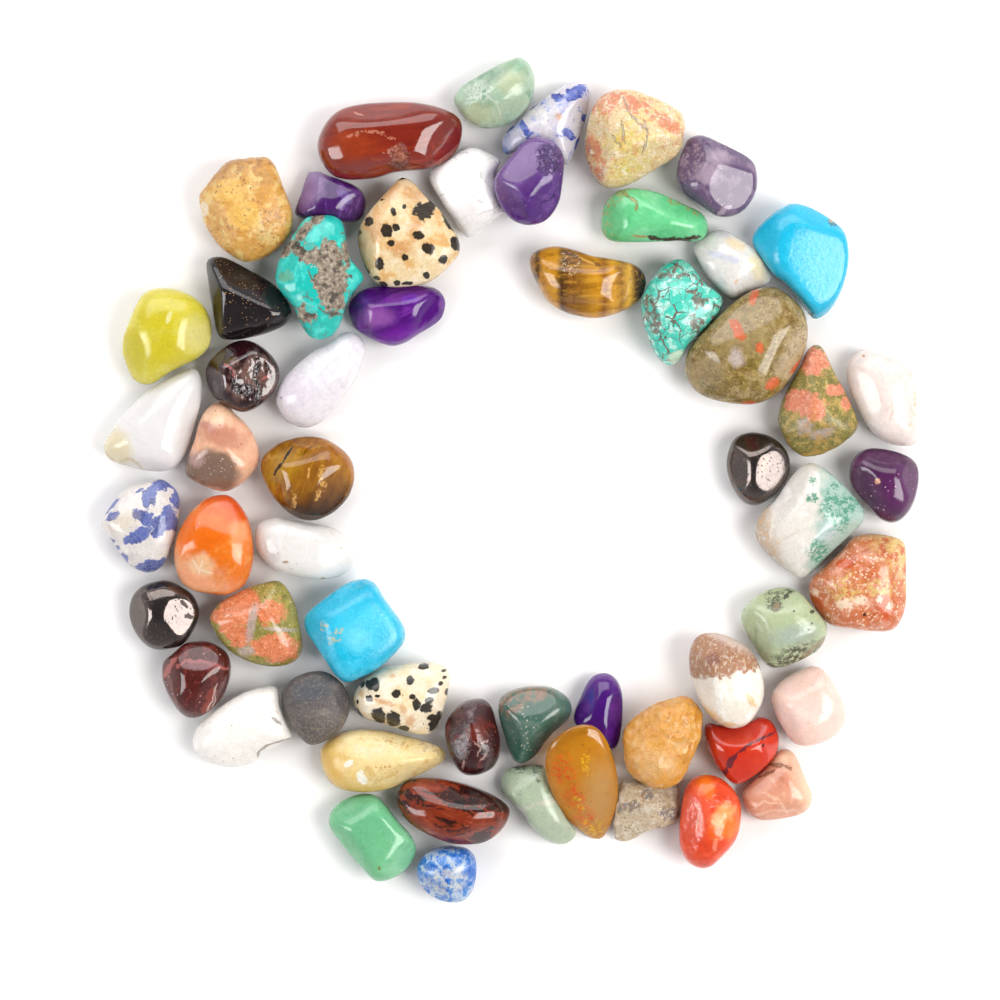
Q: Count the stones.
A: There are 58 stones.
